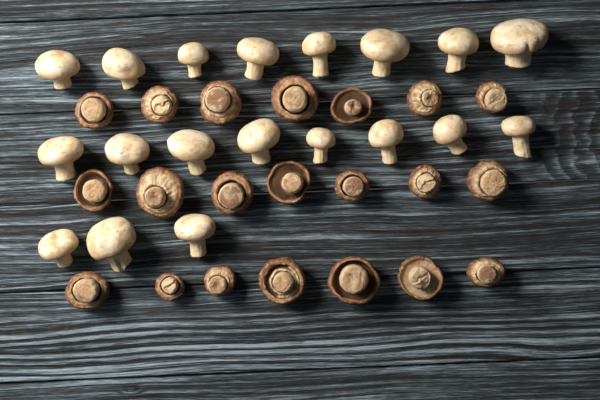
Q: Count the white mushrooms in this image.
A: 19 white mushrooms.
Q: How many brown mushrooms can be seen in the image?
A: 21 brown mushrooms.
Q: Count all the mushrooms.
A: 40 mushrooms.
